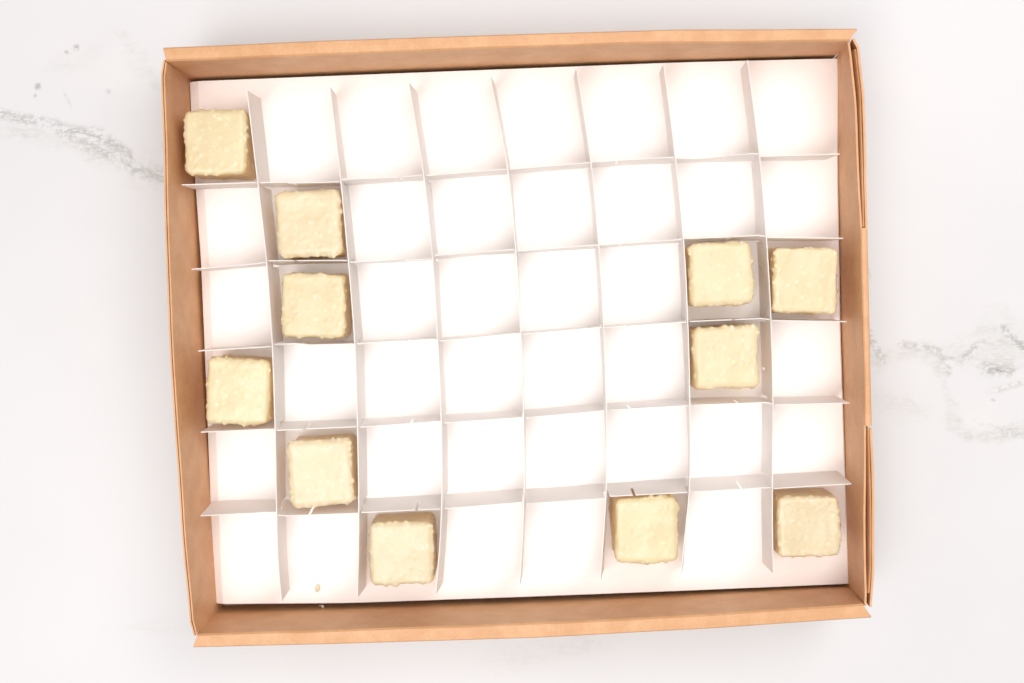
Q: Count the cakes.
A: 11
